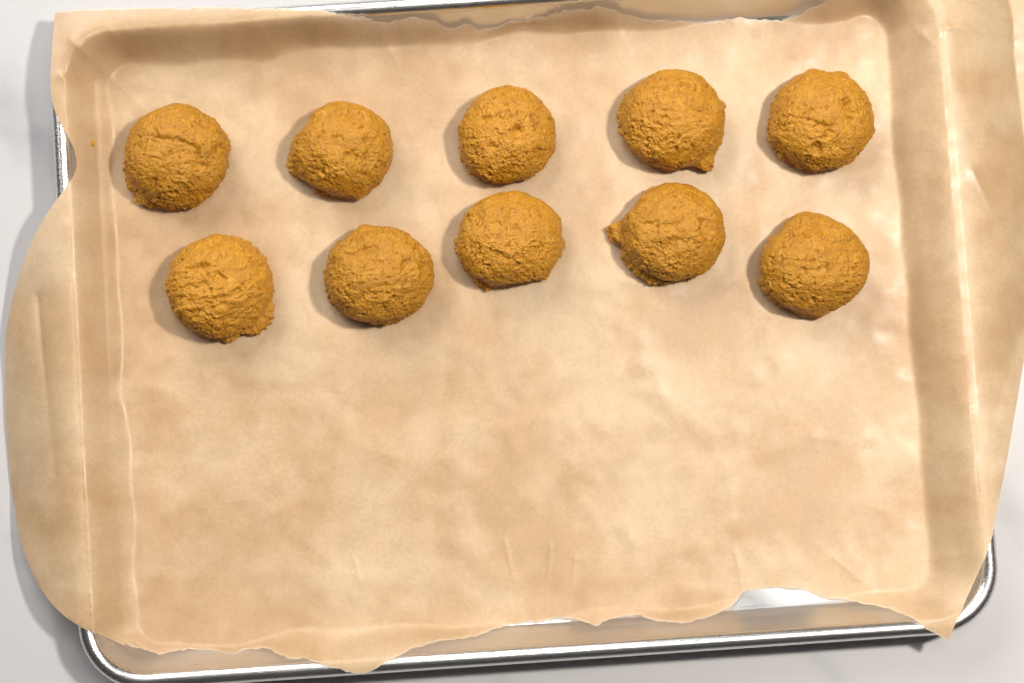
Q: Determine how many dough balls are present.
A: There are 10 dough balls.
